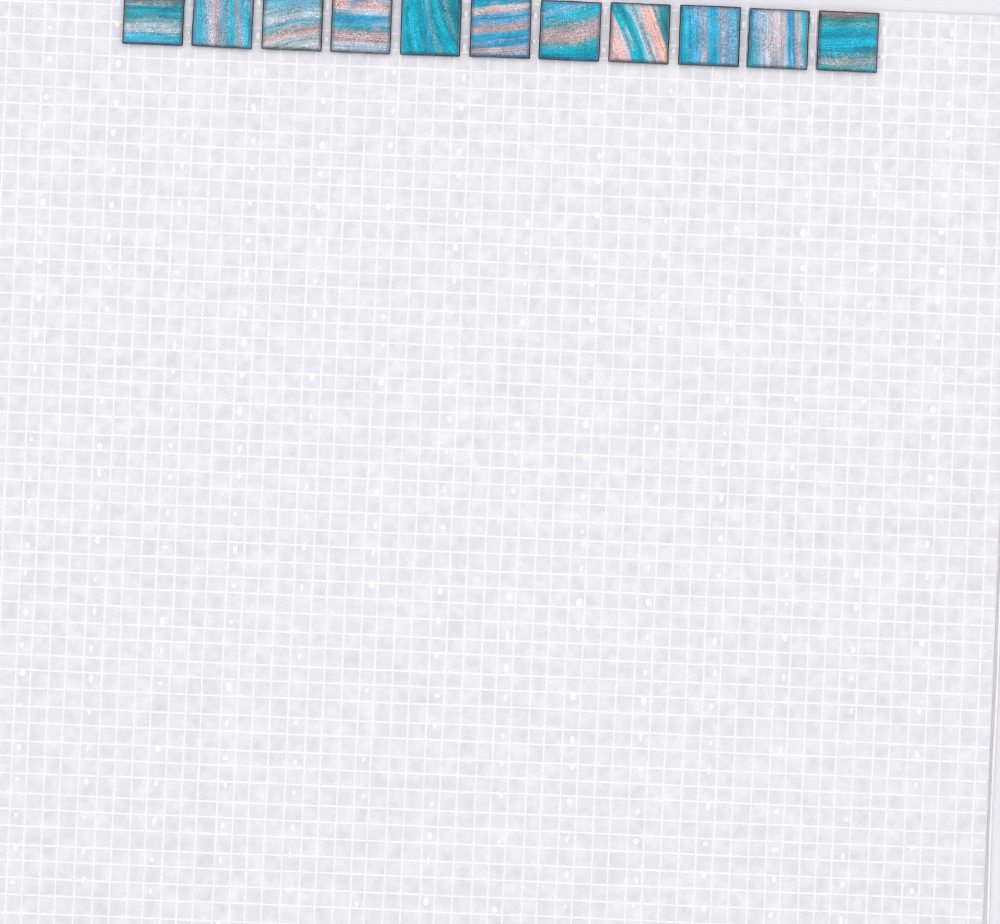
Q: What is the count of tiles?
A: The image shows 11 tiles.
